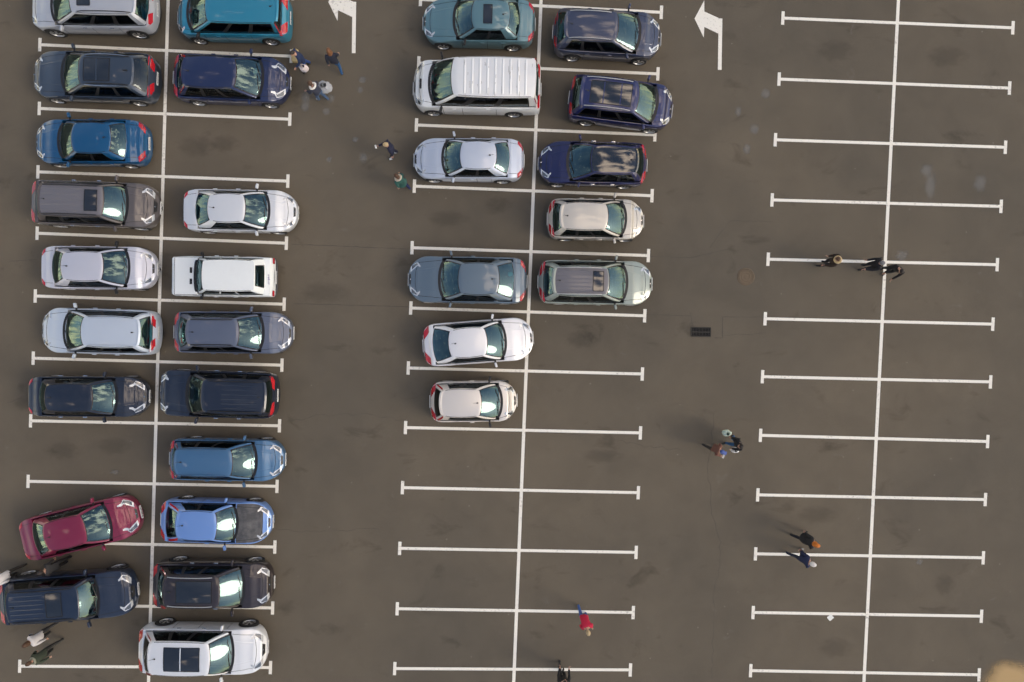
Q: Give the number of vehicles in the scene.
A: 30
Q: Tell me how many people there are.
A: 18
